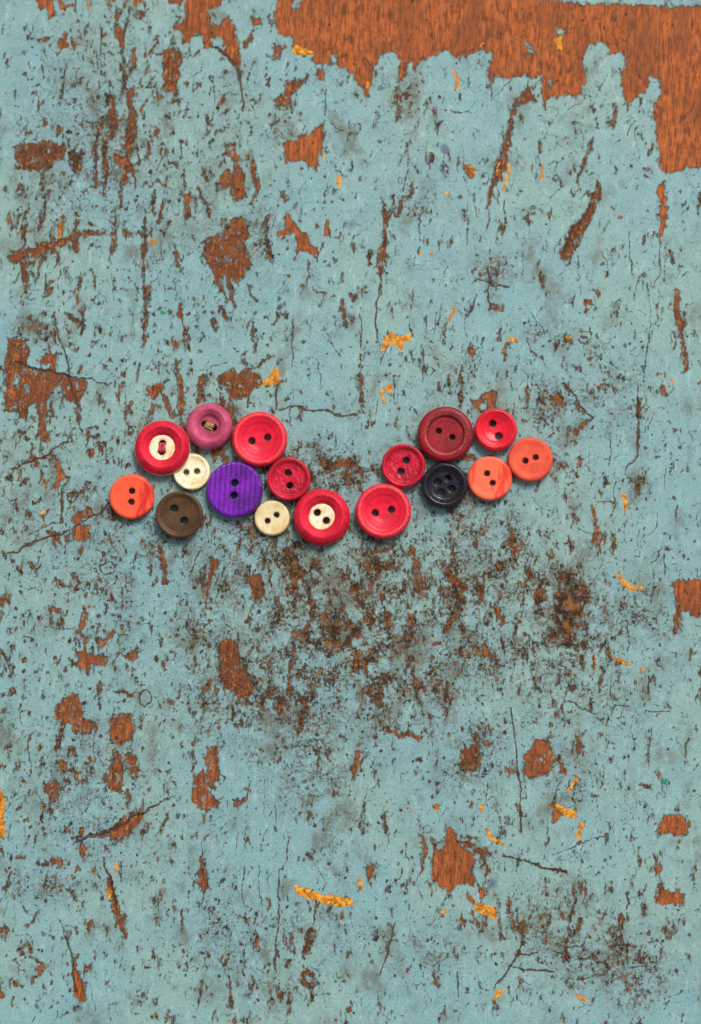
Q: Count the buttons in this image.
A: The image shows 17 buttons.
